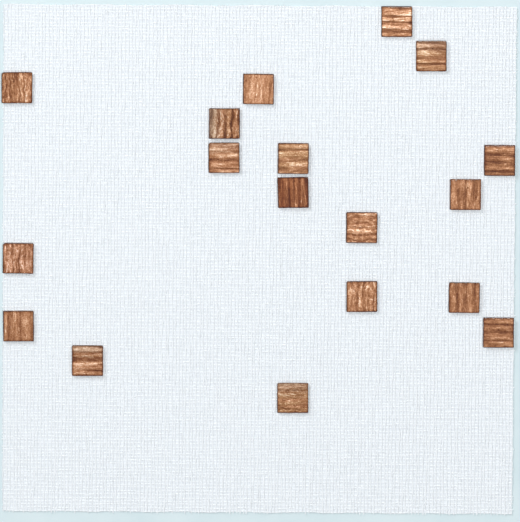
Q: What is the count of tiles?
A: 18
